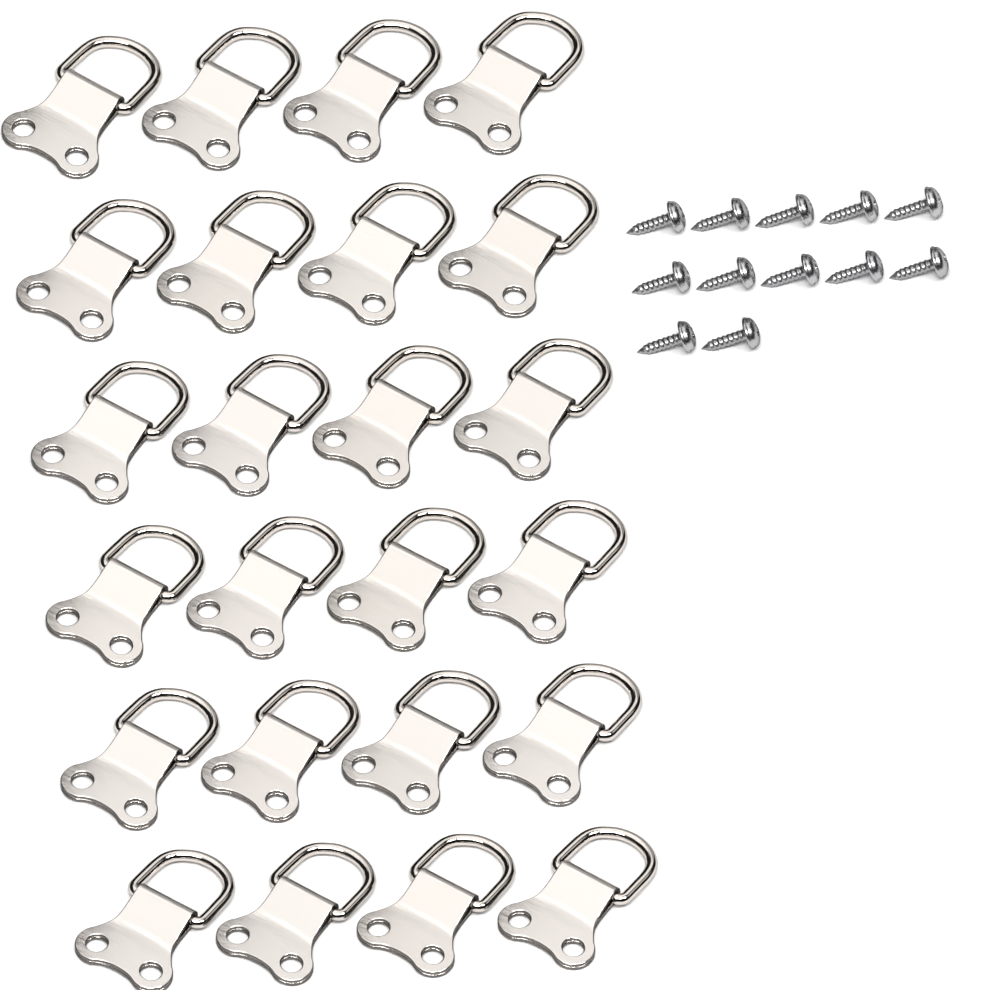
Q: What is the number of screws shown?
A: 12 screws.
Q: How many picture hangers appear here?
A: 24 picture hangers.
